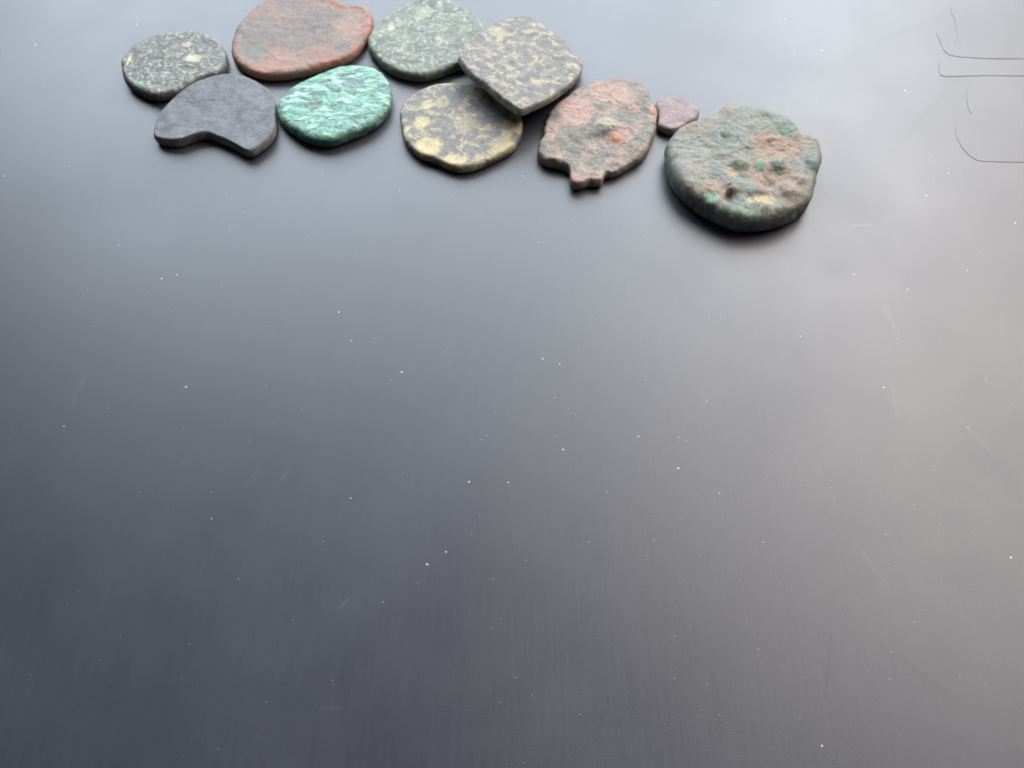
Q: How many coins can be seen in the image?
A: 10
